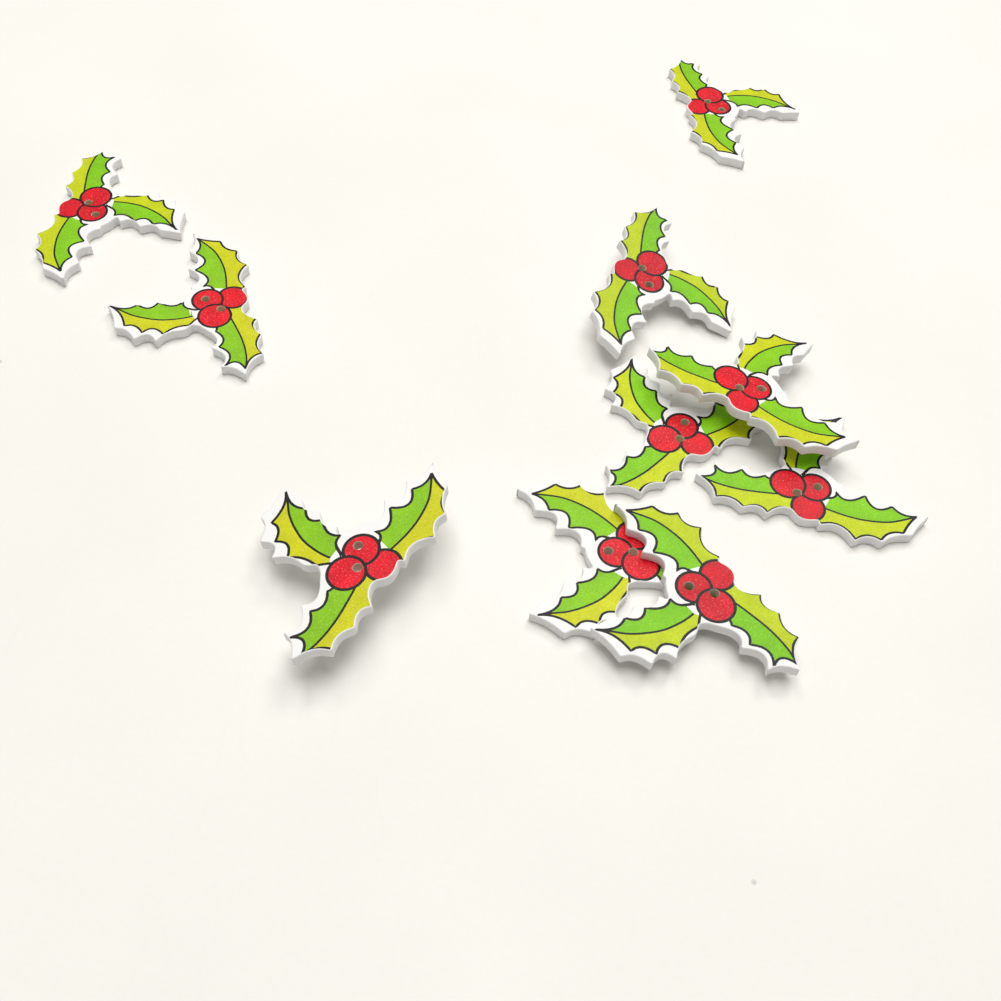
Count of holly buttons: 10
